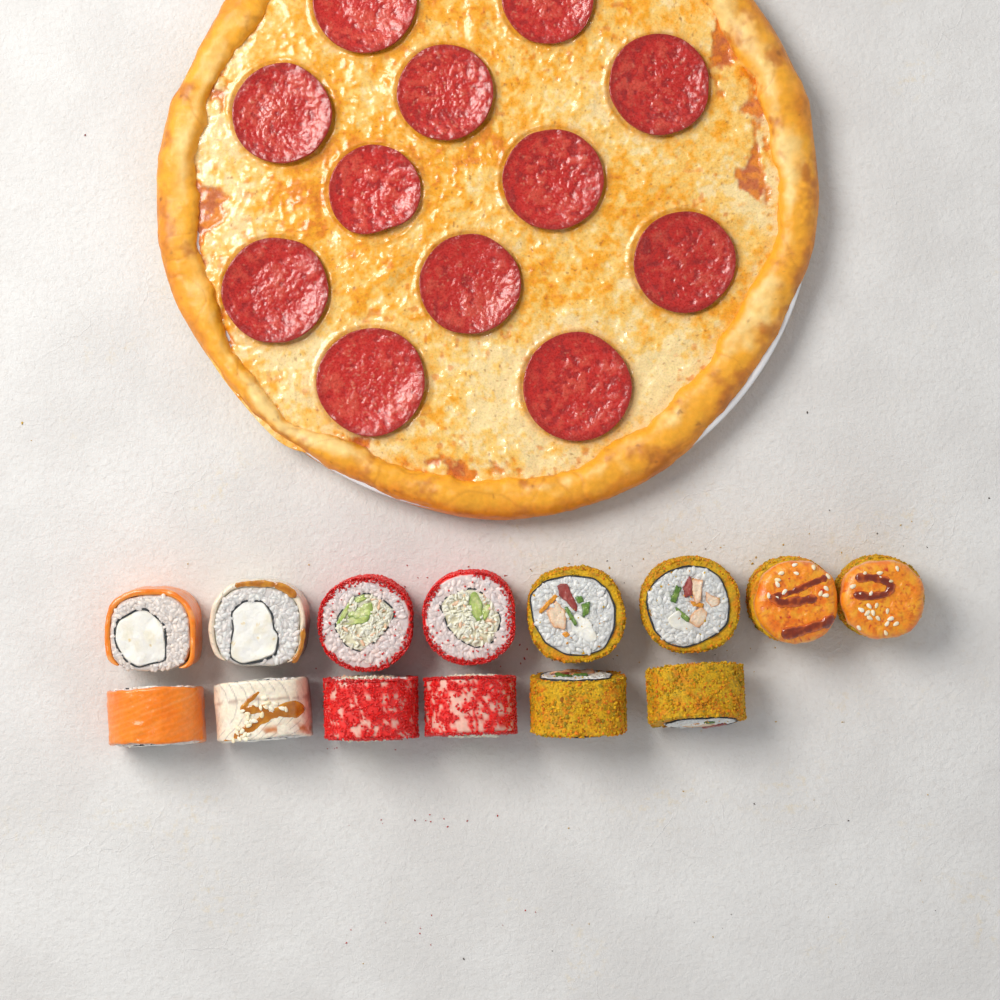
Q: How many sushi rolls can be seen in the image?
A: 14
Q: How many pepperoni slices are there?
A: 12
